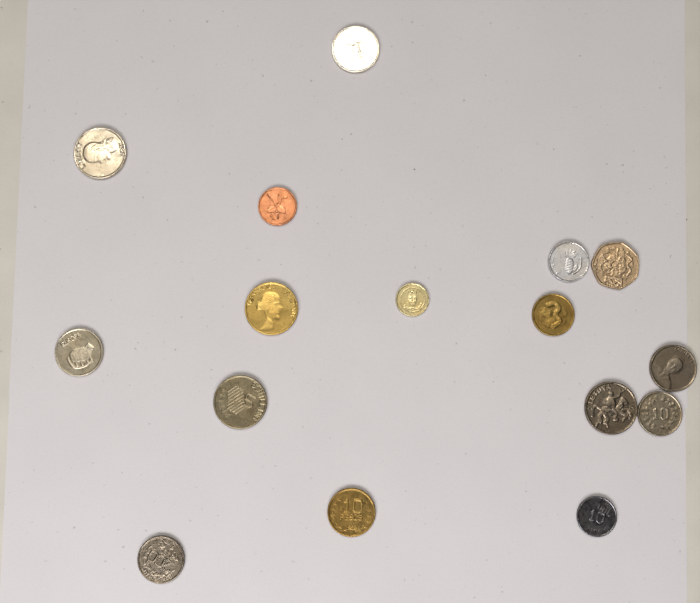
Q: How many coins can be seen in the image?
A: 16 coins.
